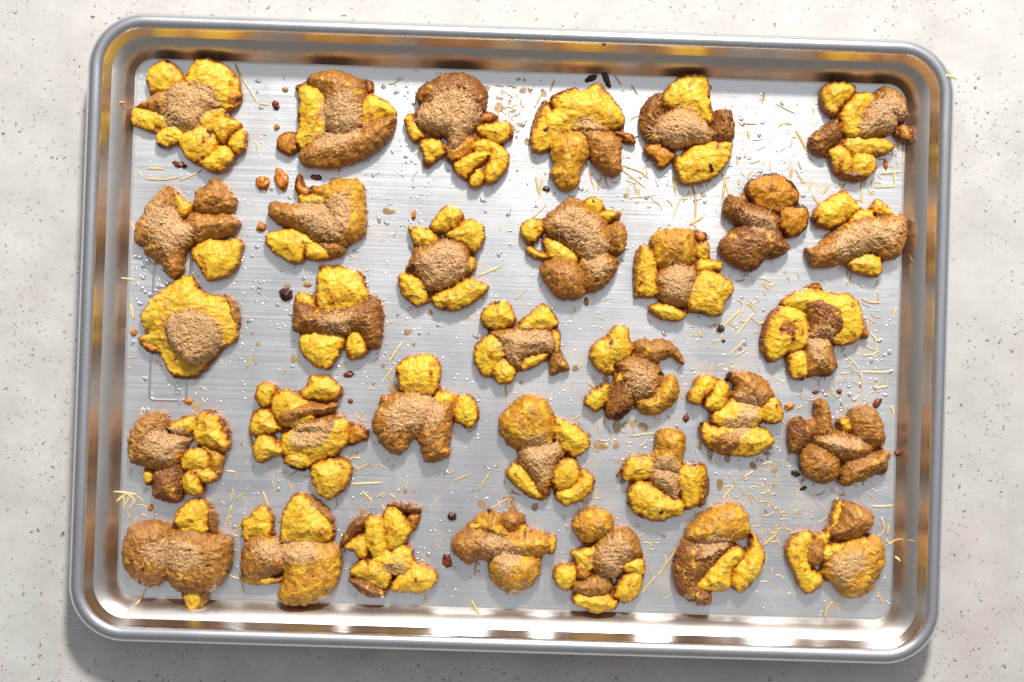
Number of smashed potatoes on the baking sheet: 32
